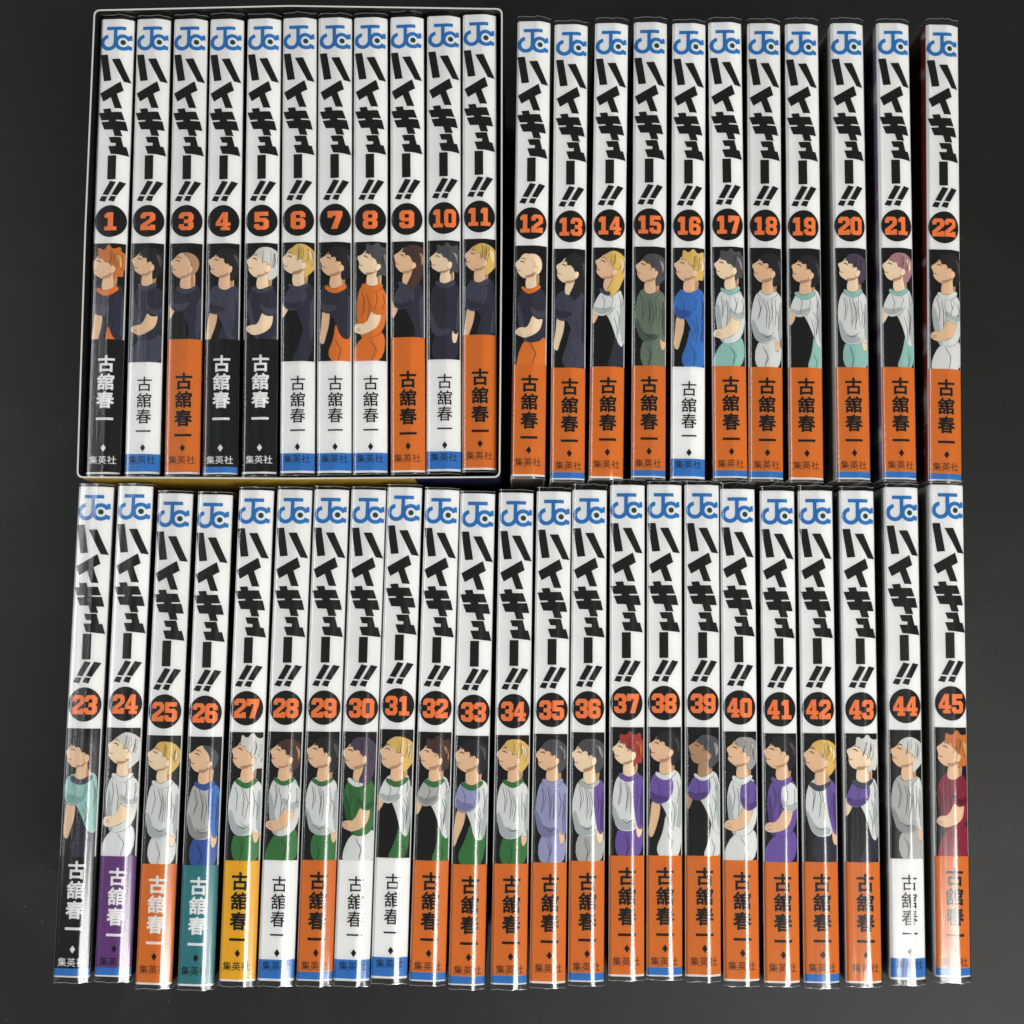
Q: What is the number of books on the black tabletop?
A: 45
